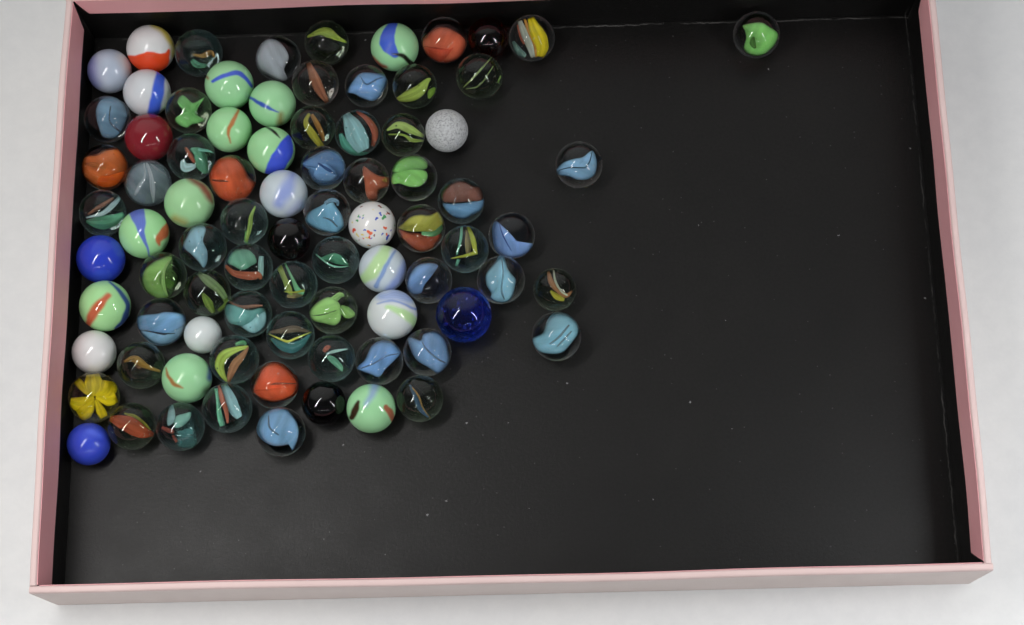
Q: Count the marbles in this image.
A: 83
